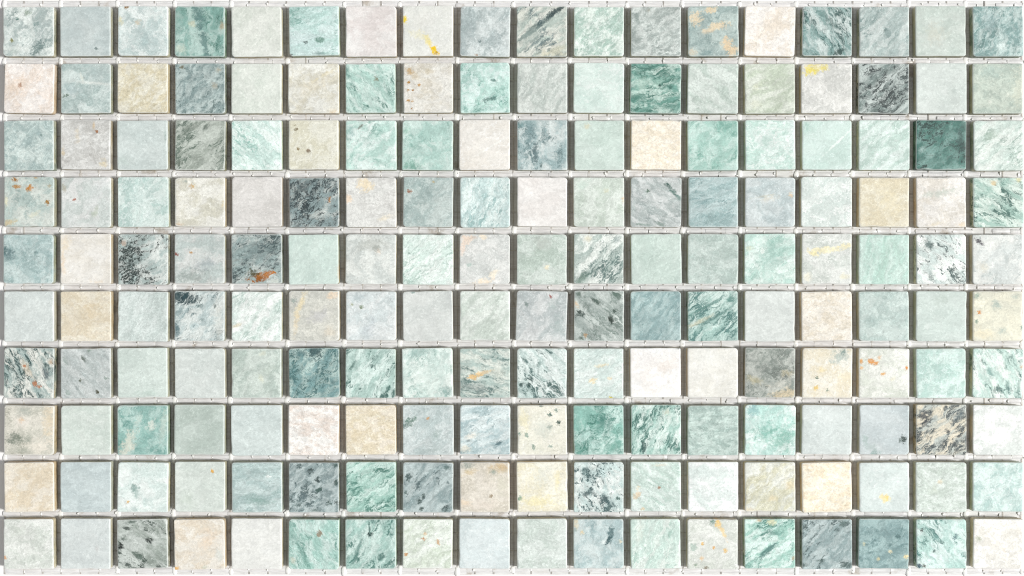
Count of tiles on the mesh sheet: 180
